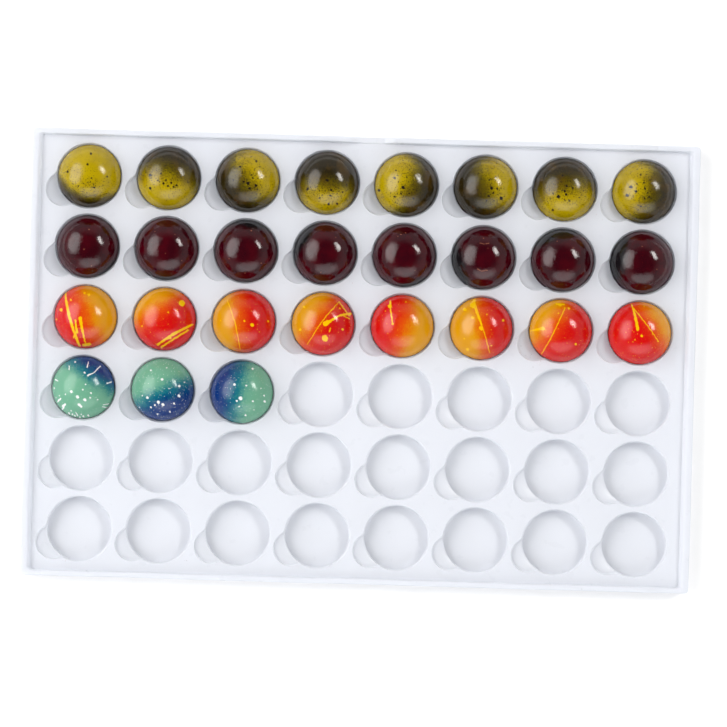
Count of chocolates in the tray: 27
